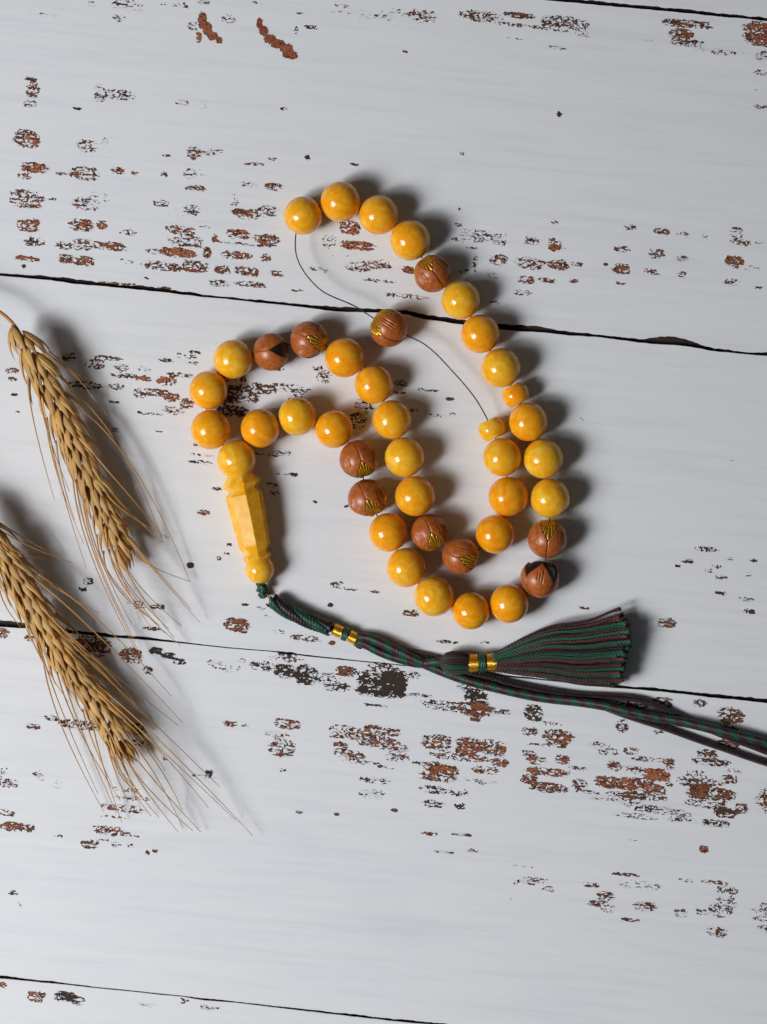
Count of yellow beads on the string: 31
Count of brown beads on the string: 10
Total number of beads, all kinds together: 41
